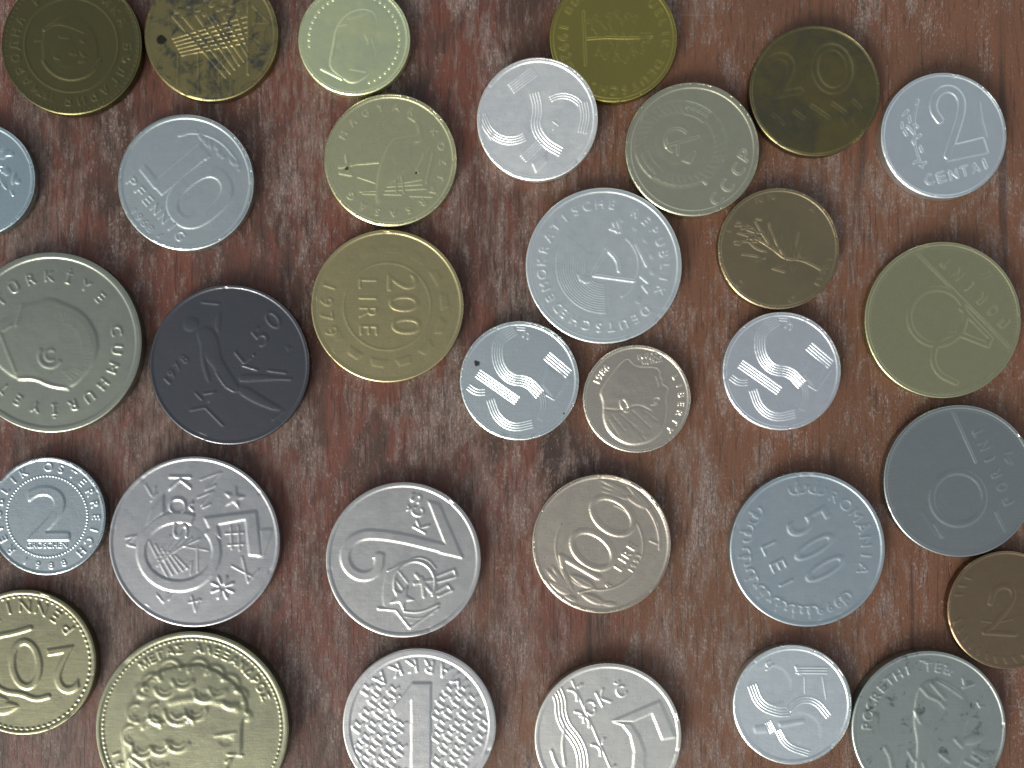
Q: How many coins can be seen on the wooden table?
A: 33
